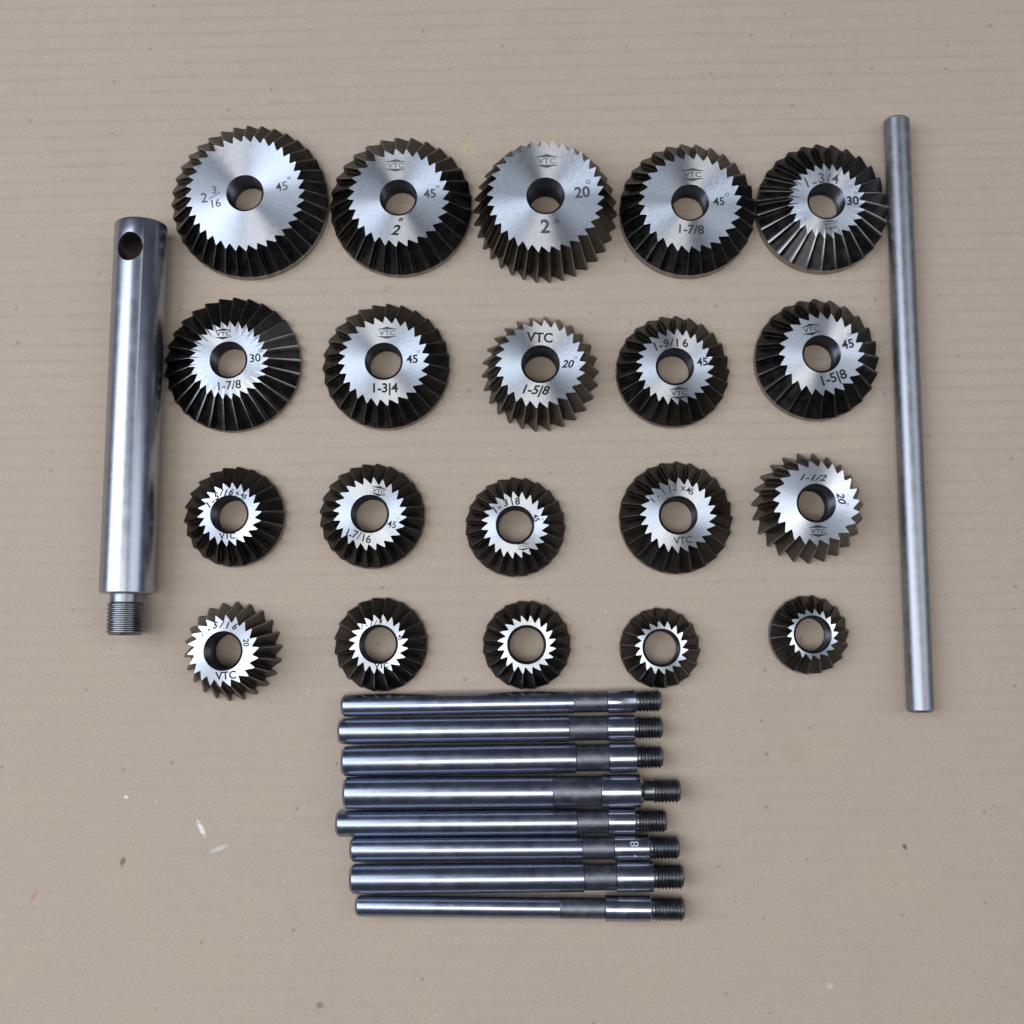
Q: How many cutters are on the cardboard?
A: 20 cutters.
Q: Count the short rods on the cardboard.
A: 8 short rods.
